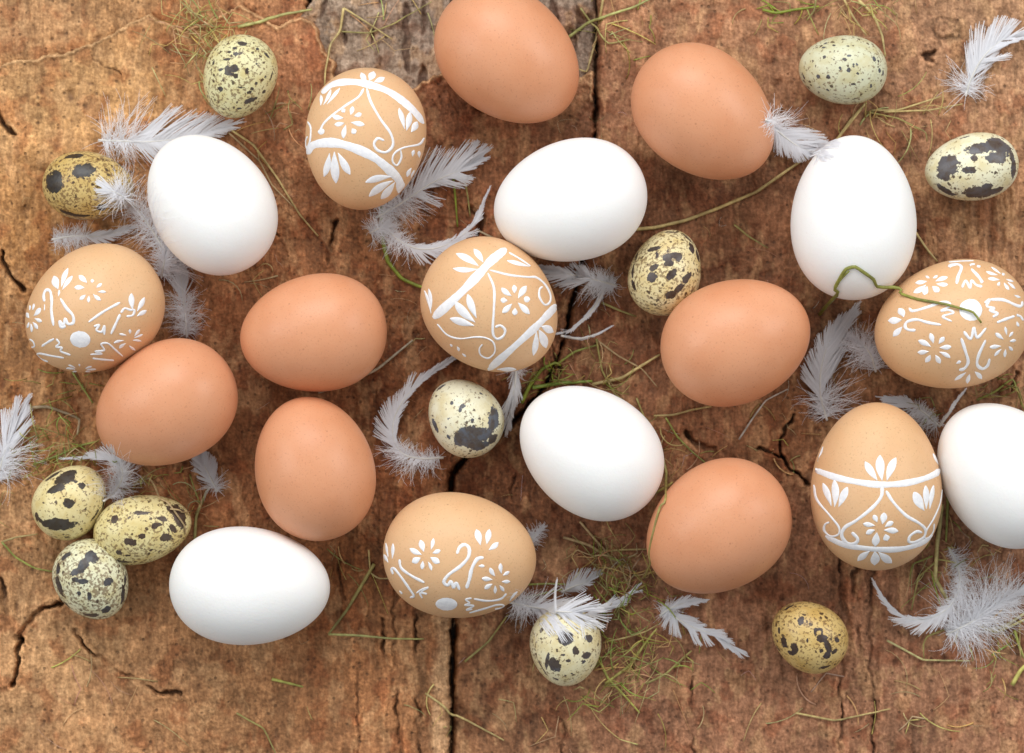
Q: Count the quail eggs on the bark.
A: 11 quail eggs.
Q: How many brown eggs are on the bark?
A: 7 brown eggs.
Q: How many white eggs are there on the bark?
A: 6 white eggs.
